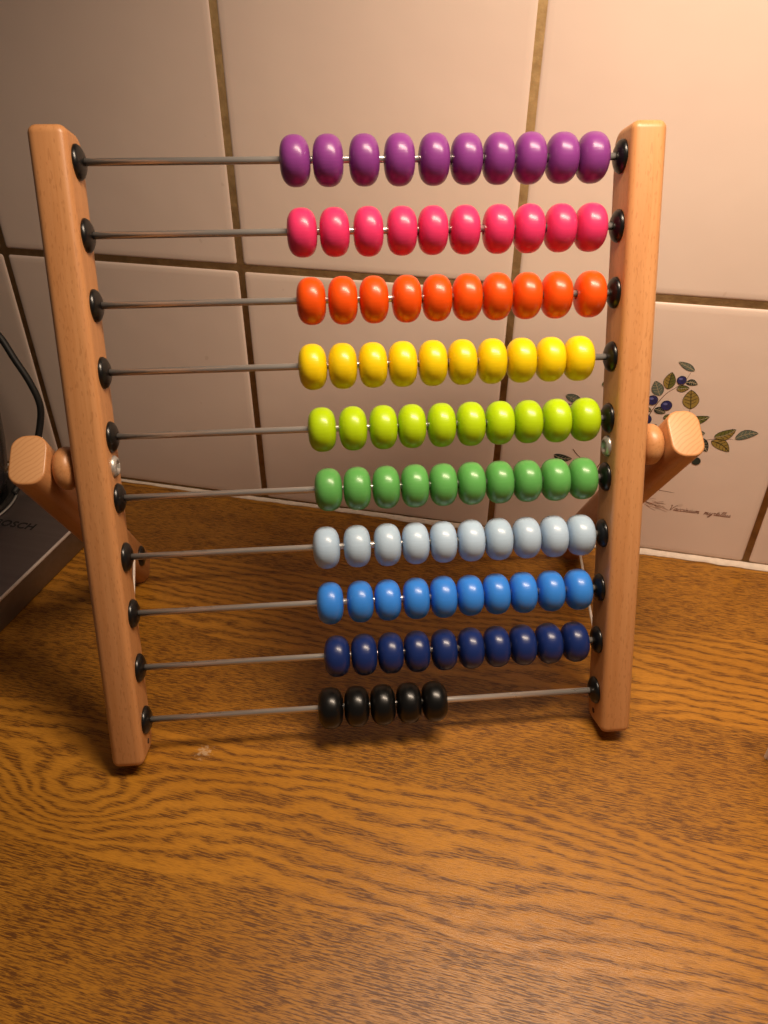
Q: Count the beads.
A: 95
